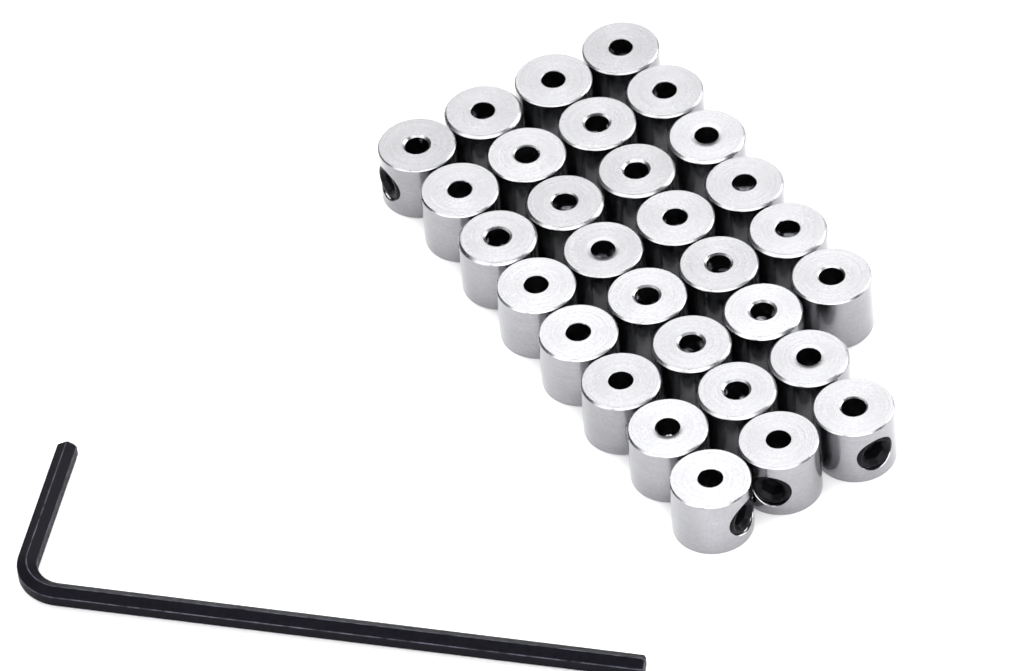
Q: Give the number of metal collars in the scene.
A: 30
